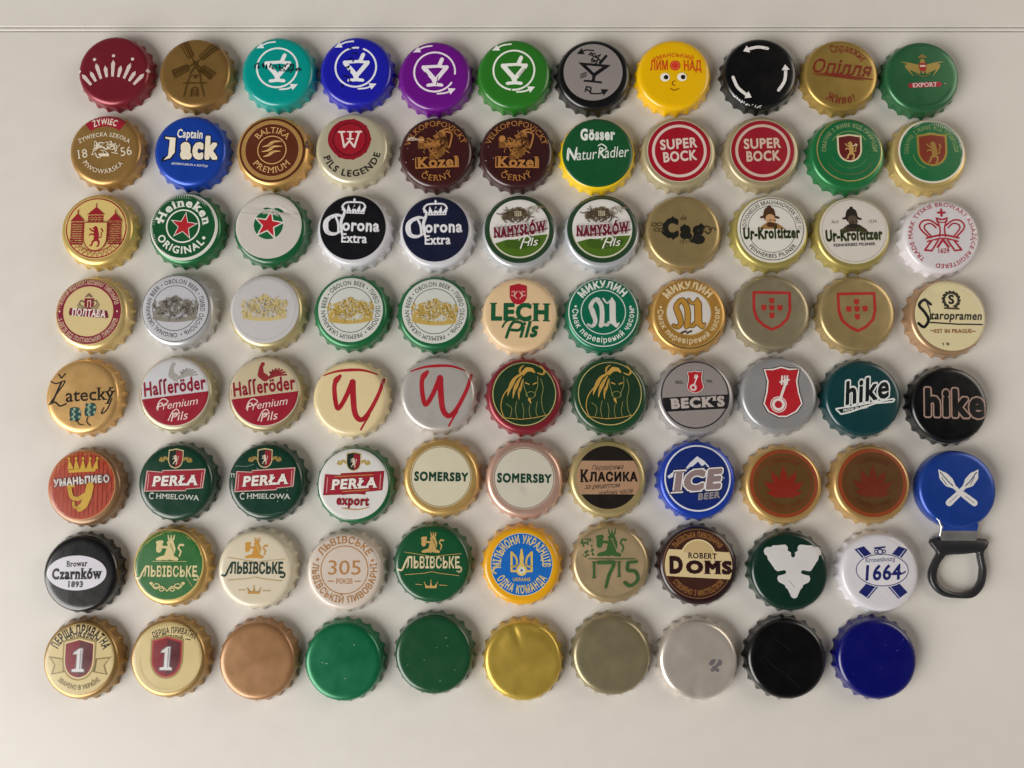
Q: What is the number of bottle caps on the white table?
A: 86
